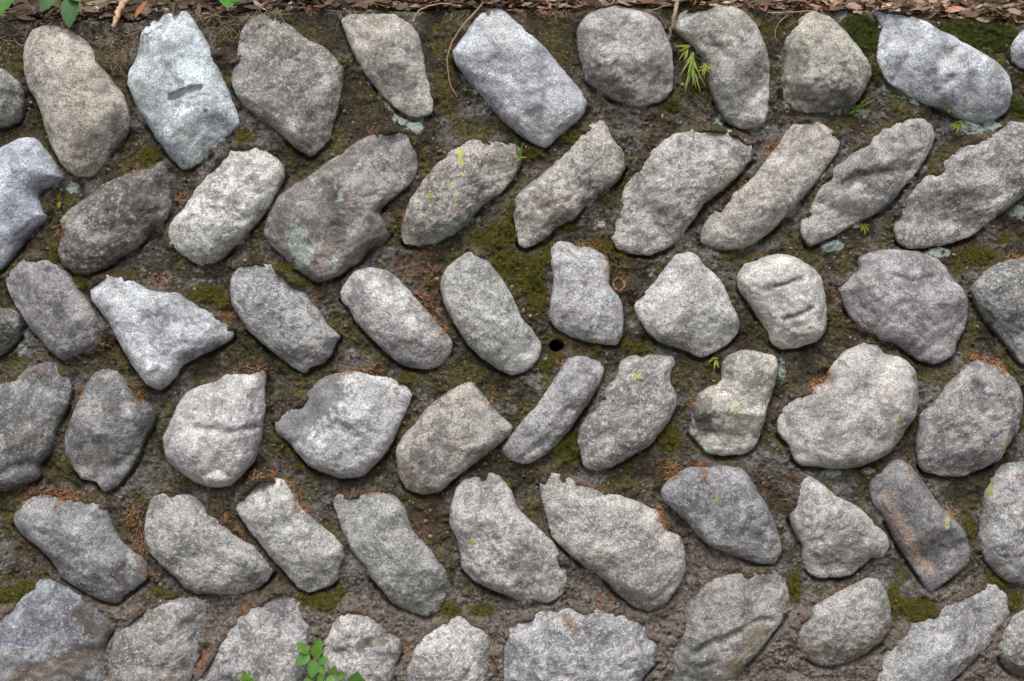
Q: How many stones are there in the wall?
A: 62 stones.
